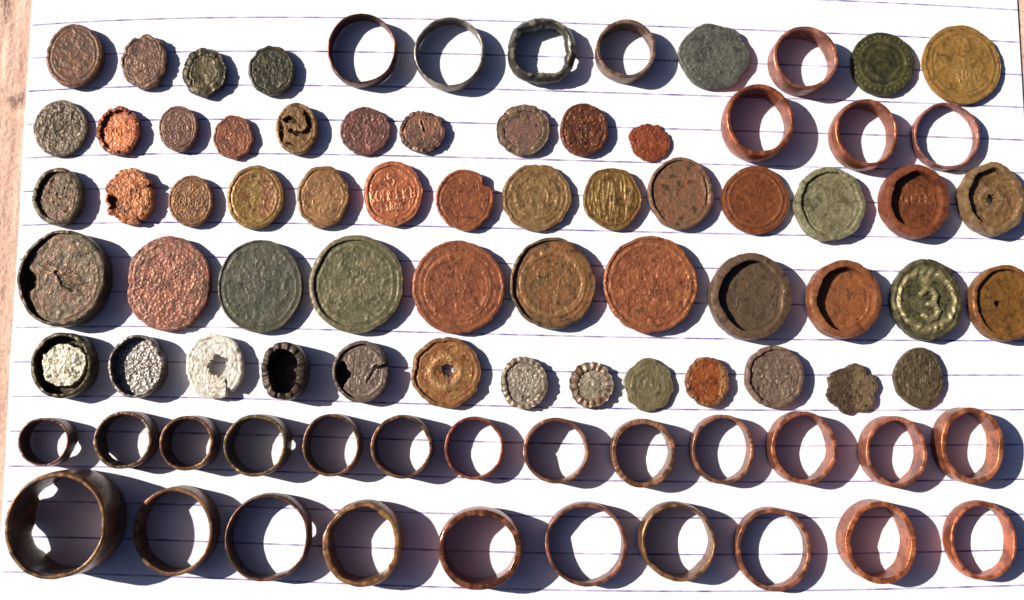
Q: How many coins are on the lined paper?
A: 55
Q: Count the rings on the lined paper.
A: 31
